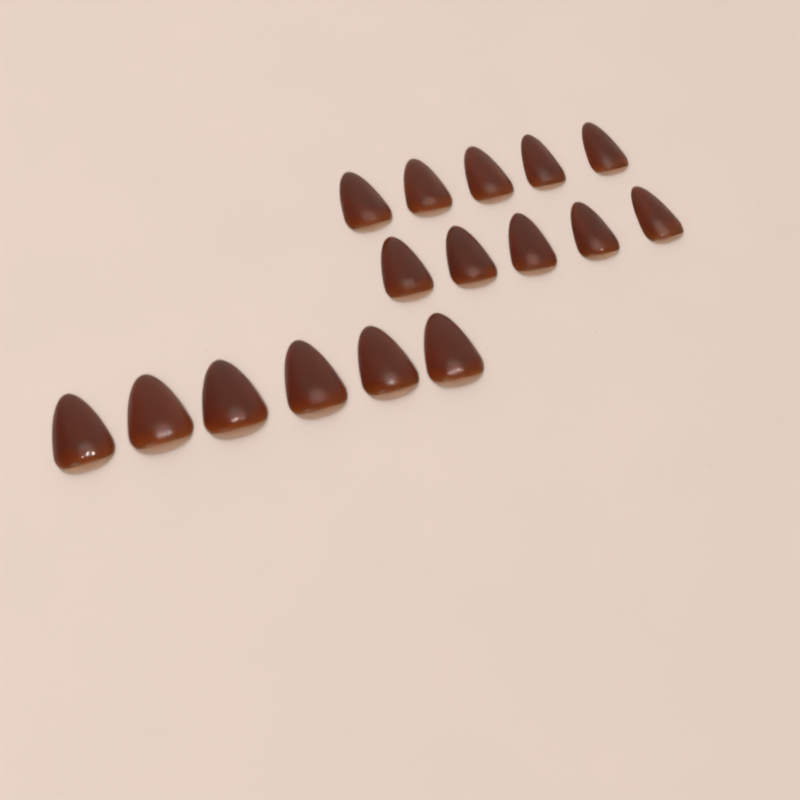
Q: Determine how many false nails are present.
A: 16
